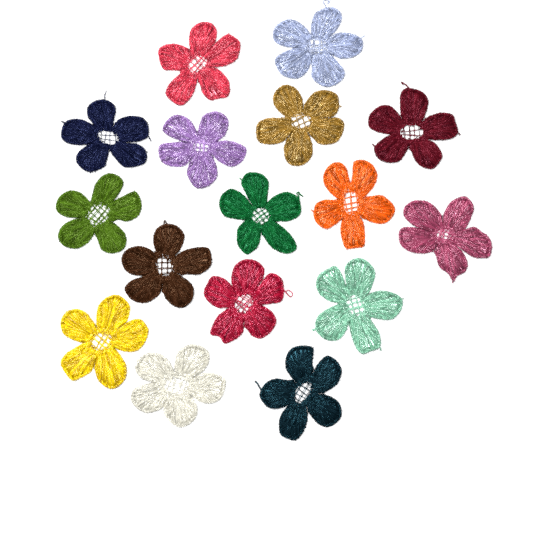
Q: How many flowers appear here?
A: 16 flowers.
